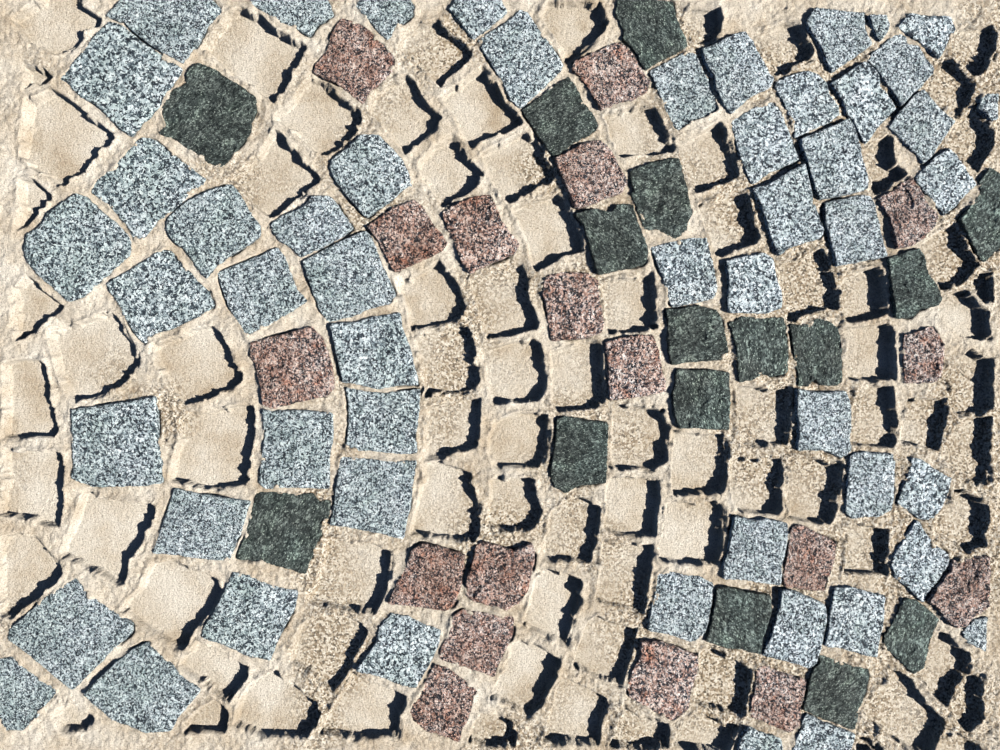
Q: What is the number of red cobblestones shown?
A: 18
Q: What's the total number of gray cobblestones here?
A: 53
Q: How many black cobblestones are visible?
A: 16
